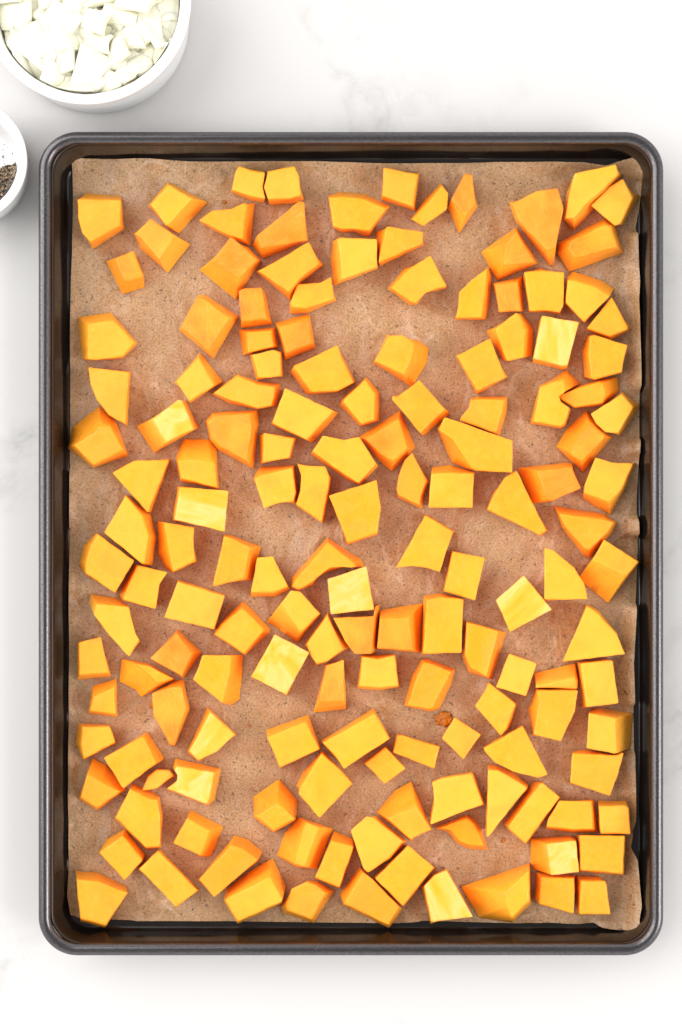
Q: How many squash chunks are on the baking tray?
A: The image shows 150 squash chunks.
